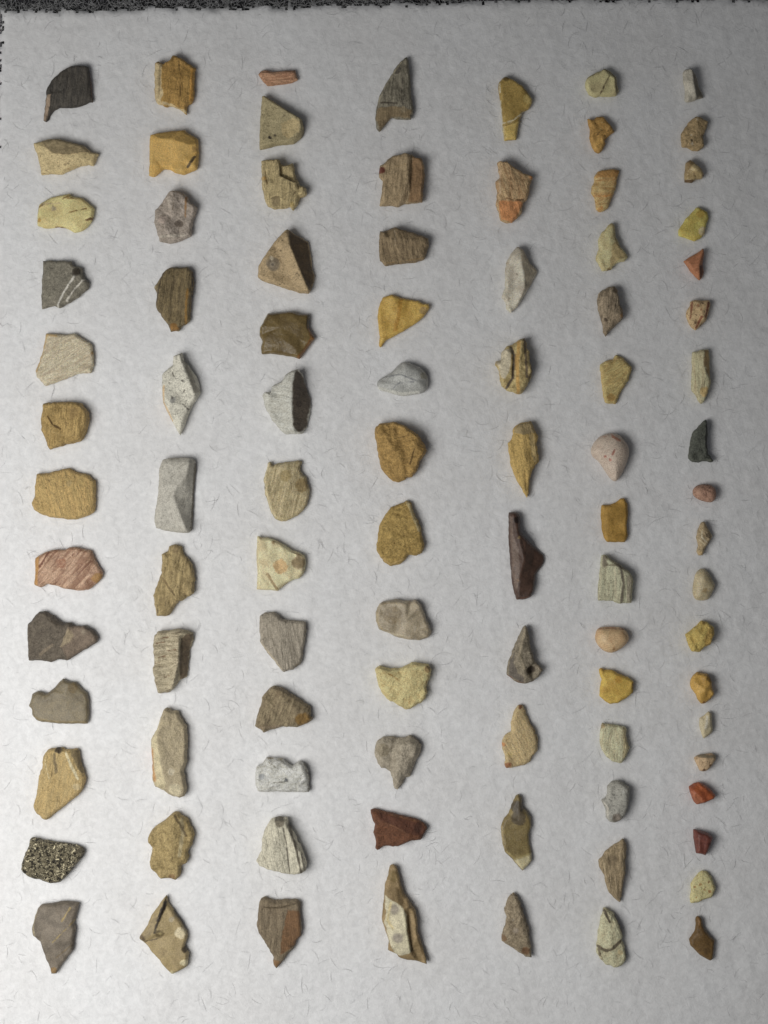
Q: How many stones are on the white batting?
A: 93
